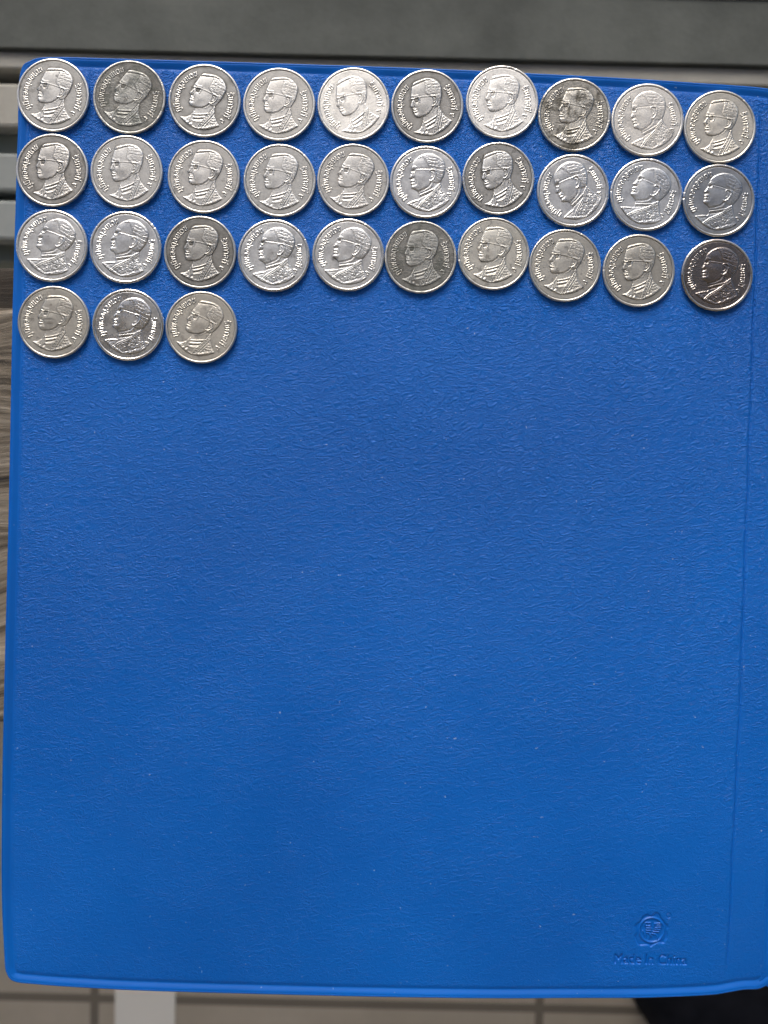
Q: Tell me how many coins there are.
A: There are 33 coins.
